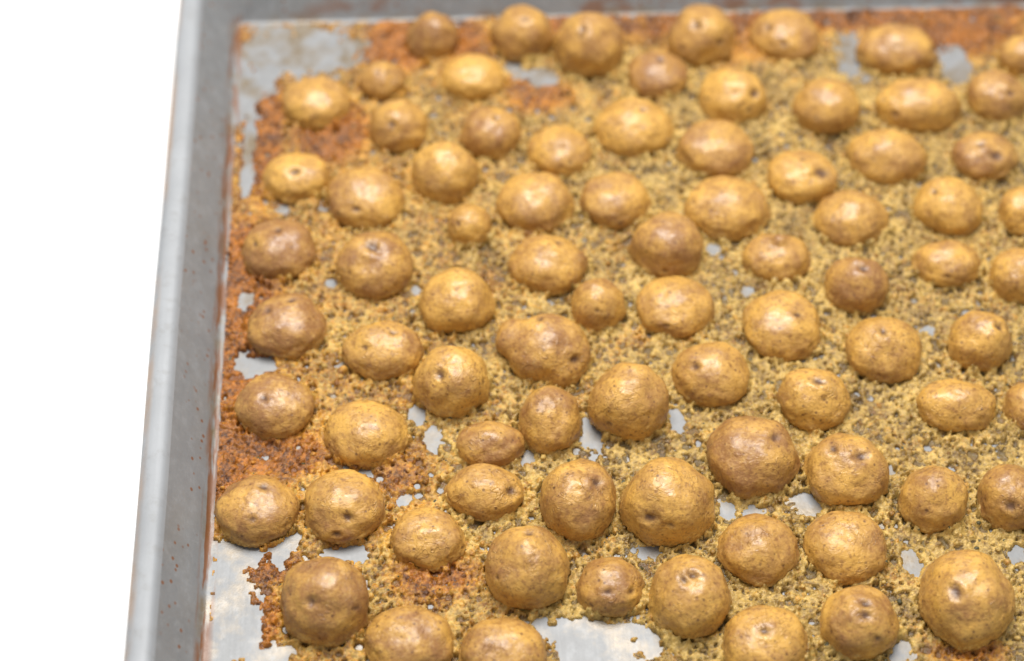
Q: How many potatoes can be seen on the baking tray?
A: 81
